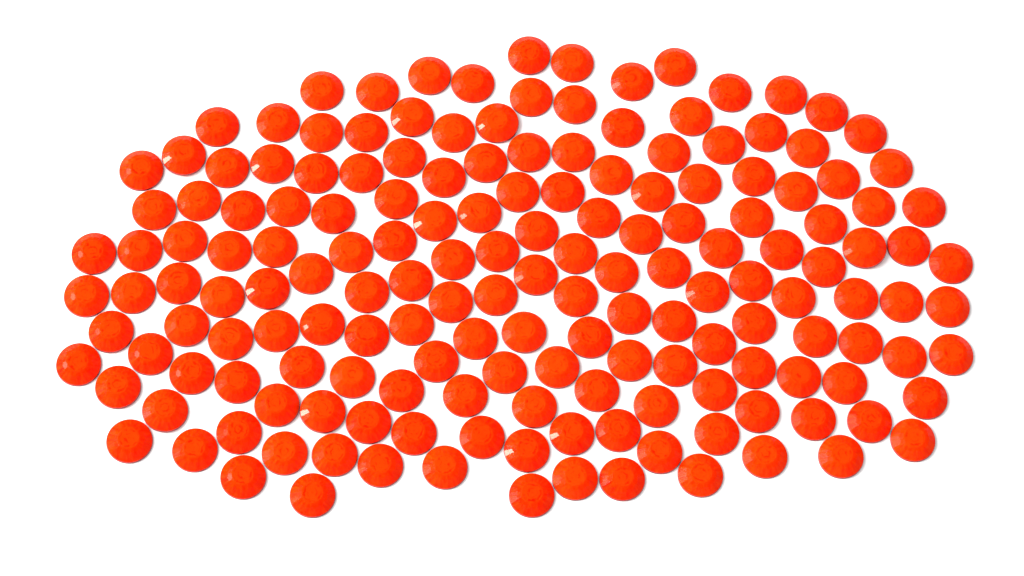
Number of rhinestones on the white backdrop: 169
